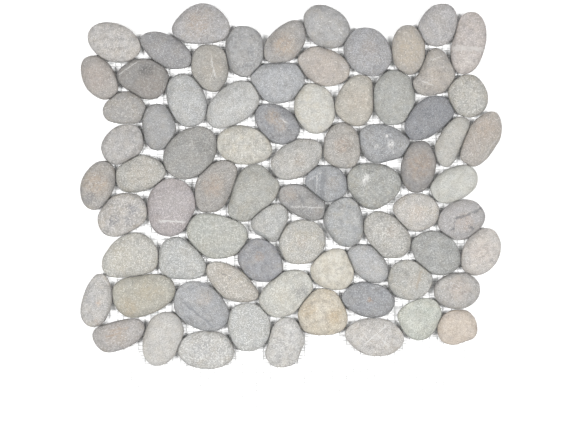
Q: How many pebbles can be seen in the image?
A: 76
